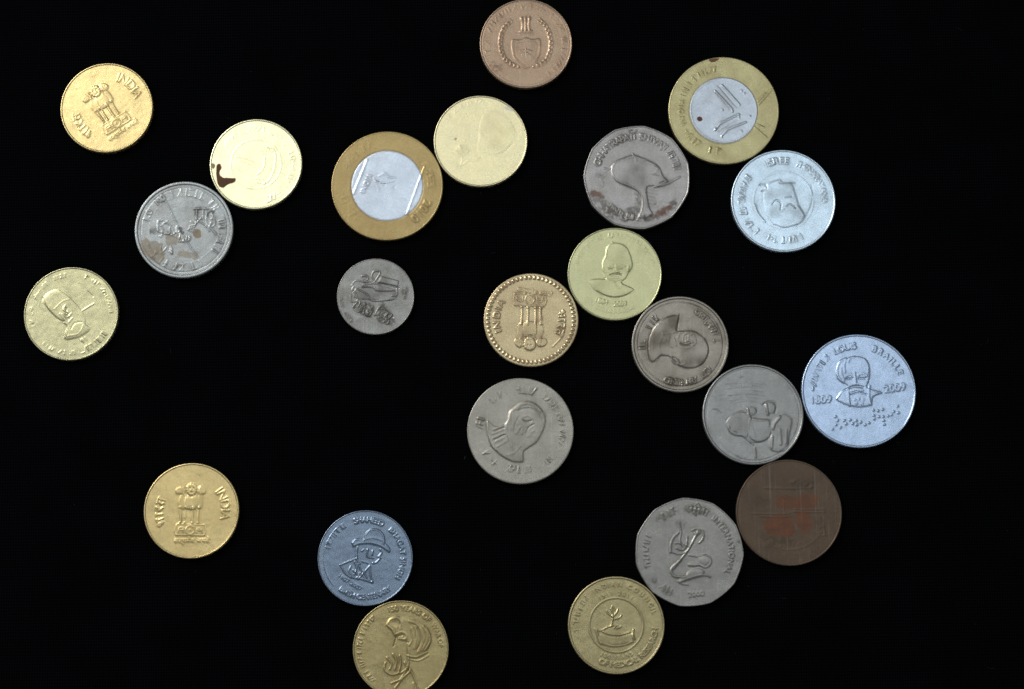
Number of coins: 23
